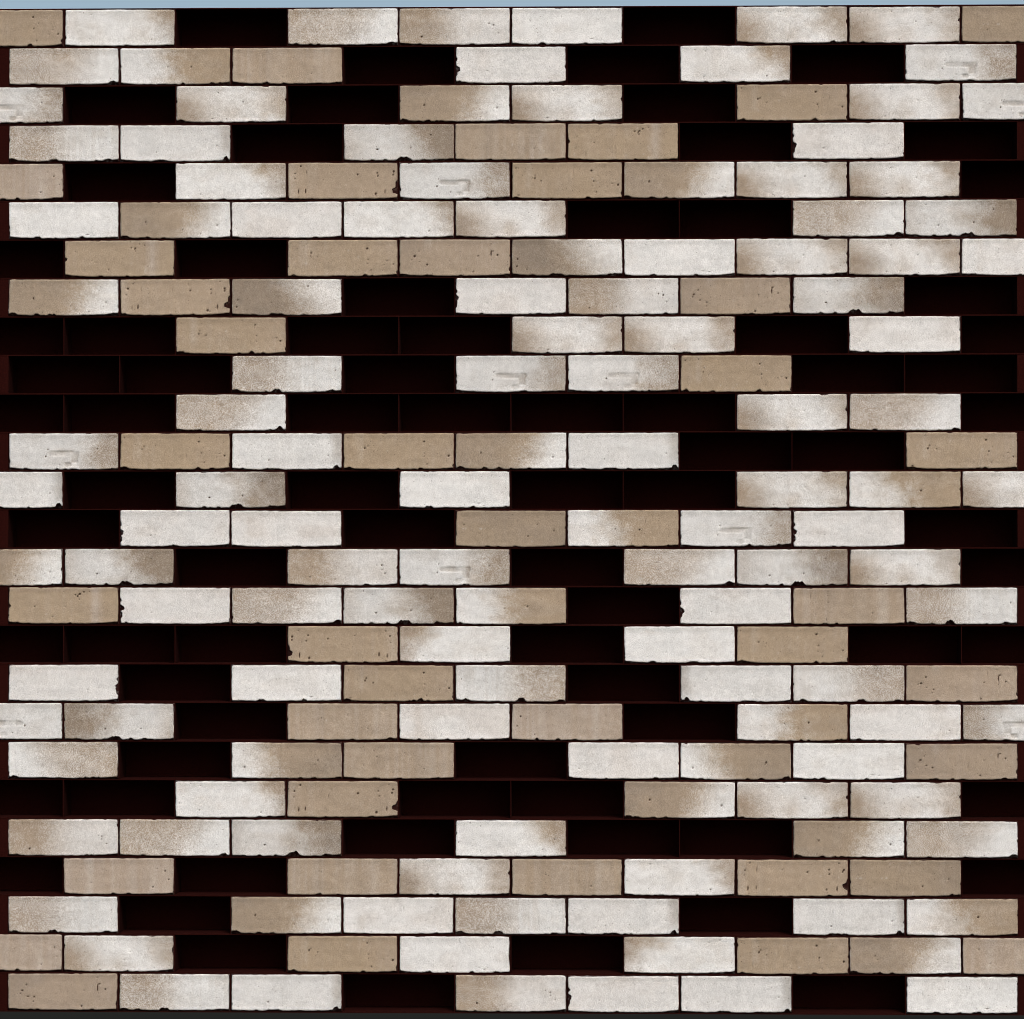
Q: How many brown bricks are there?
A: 41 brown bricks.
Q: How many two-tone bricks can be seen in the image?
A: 92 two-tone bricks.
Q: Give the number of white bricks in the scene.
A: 35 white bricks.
